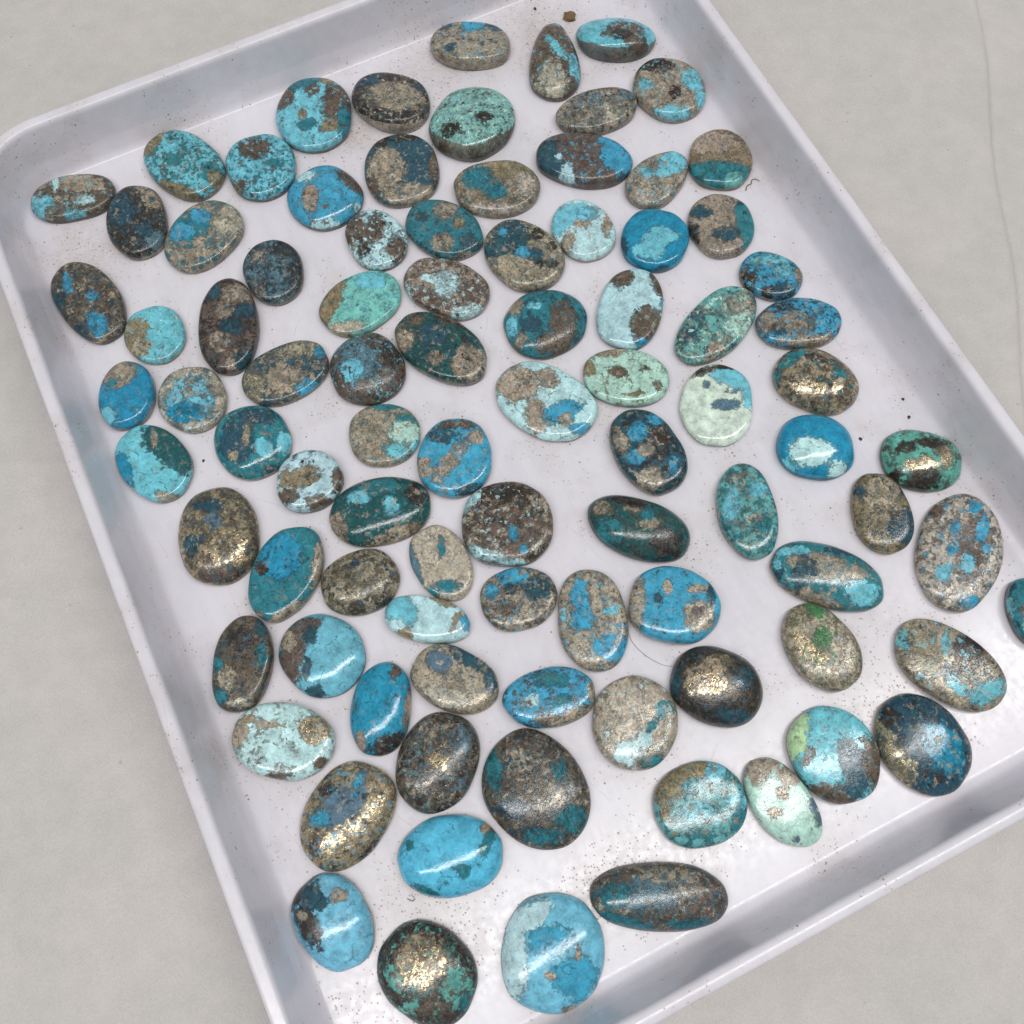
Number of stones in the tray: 91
